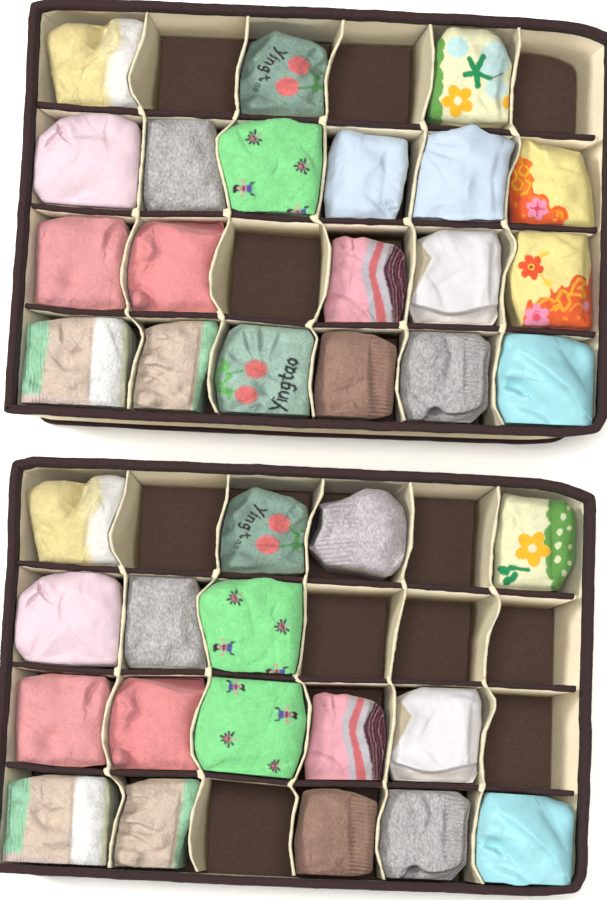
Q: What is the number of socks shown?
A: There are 37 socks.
